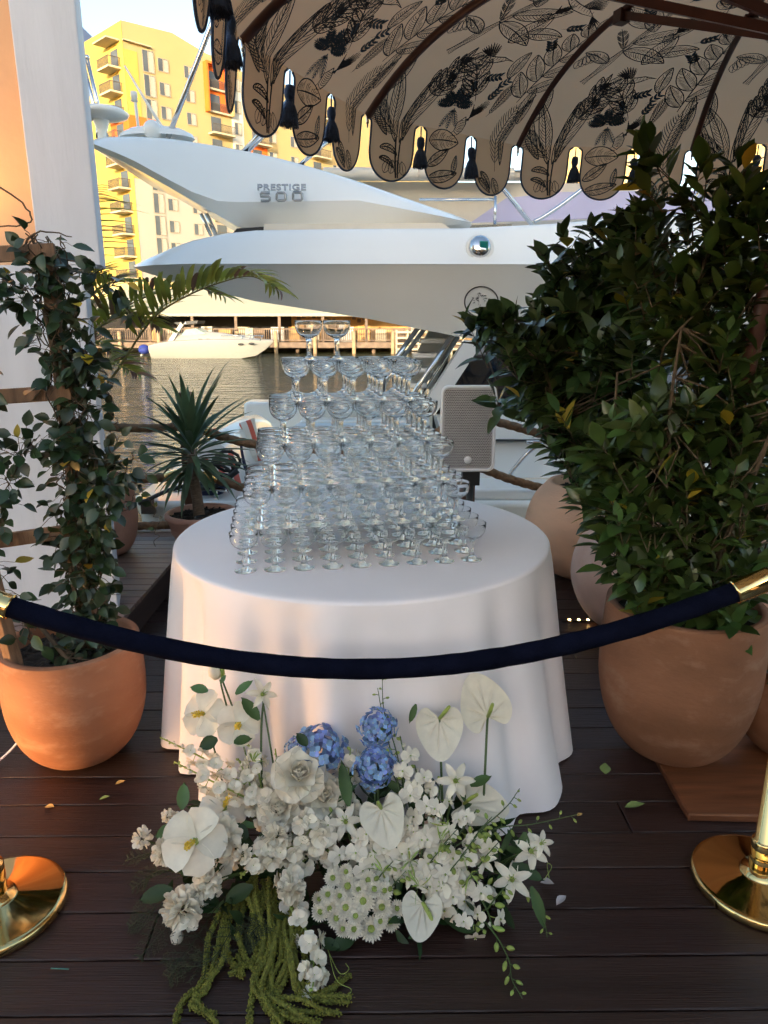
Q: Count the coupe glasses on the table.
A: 176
